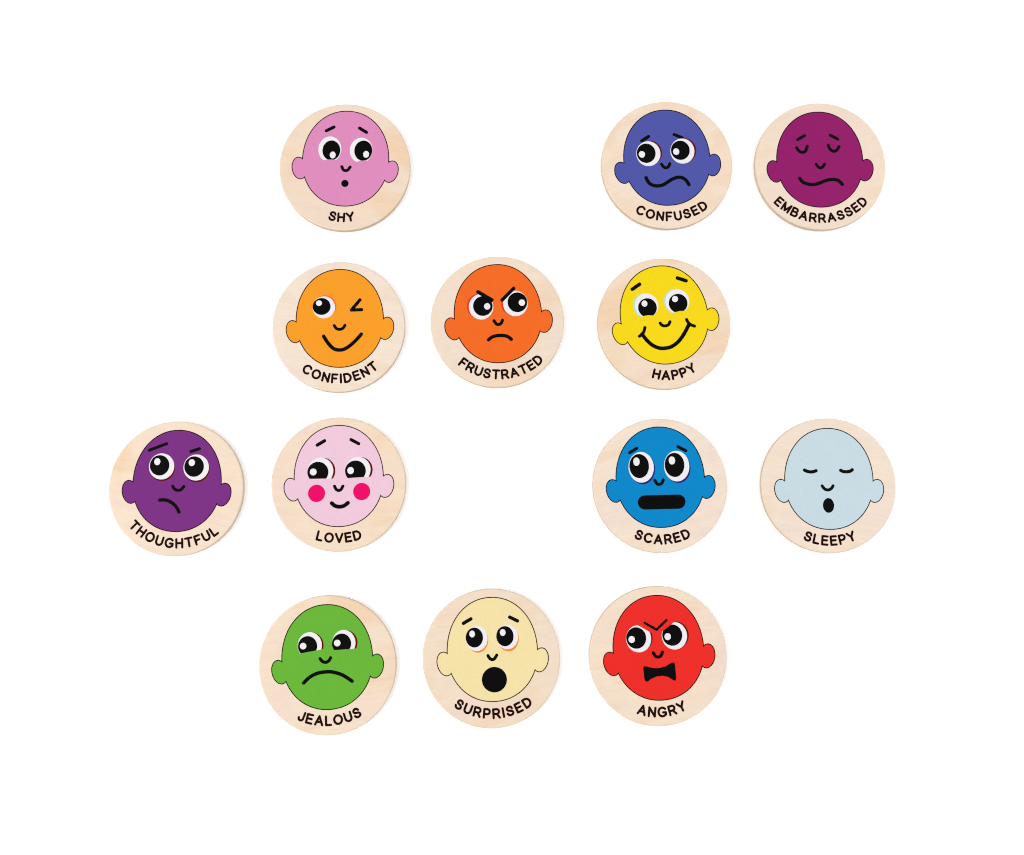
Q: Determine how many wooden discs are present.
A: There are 13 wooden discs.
